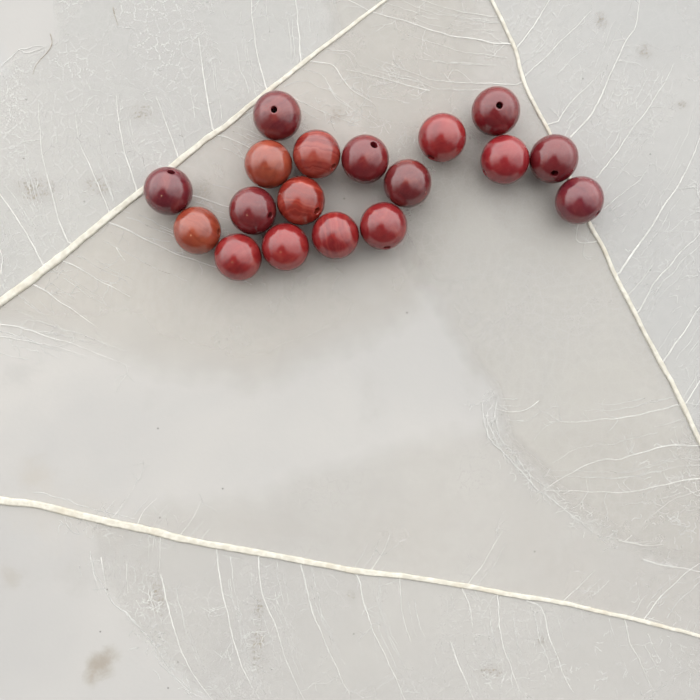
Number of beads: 18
